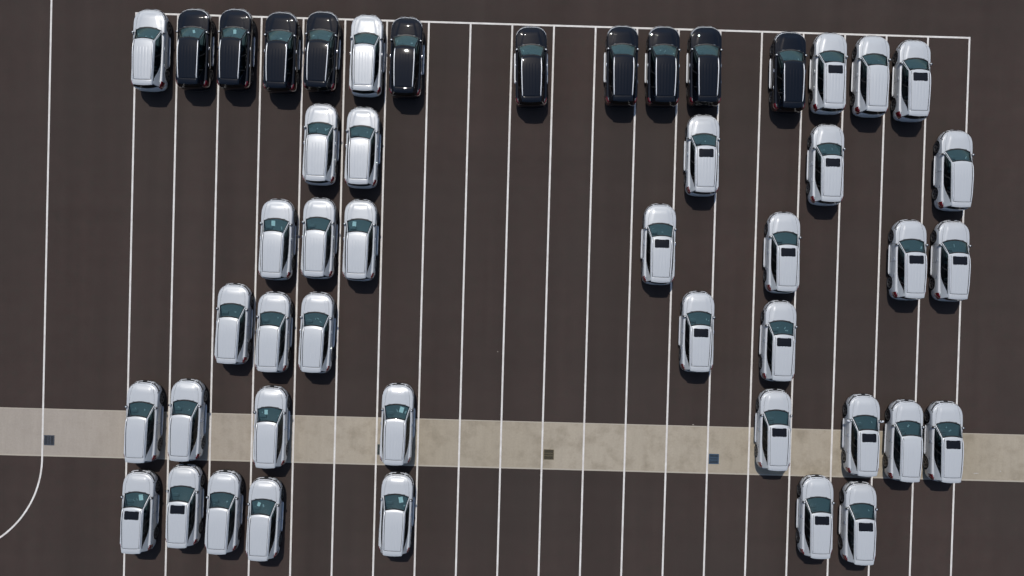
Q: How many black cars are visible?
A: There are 10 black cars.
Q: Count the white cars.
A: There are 37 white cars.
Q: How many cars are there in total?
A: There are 47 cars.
